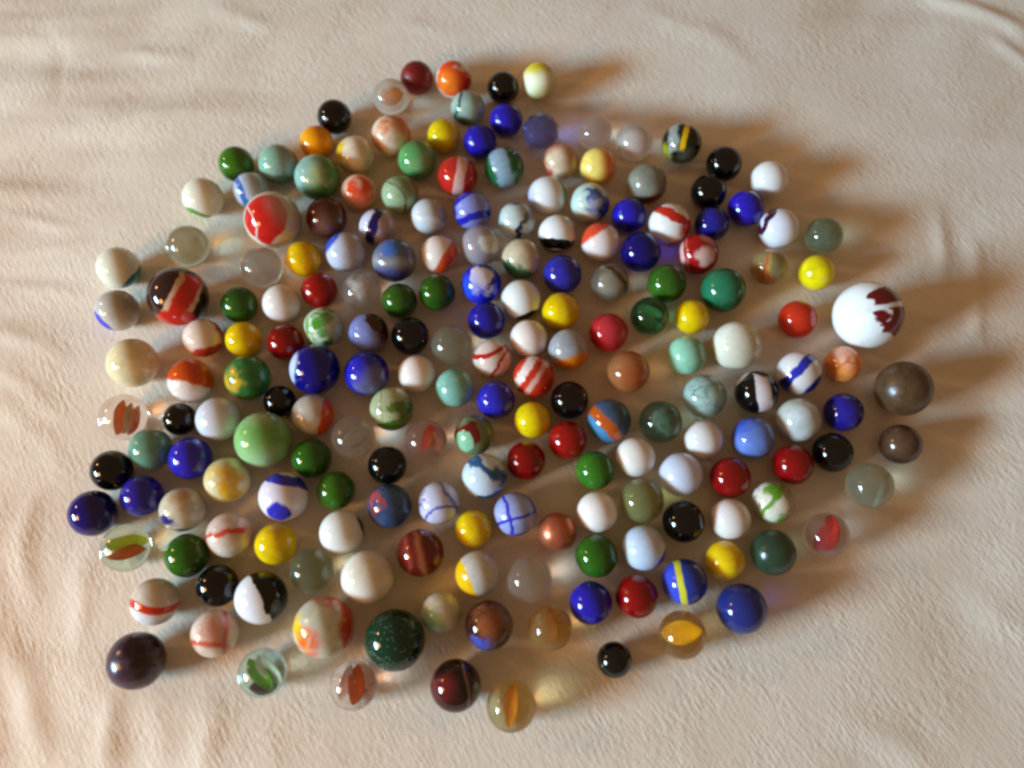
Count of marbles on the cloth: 195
